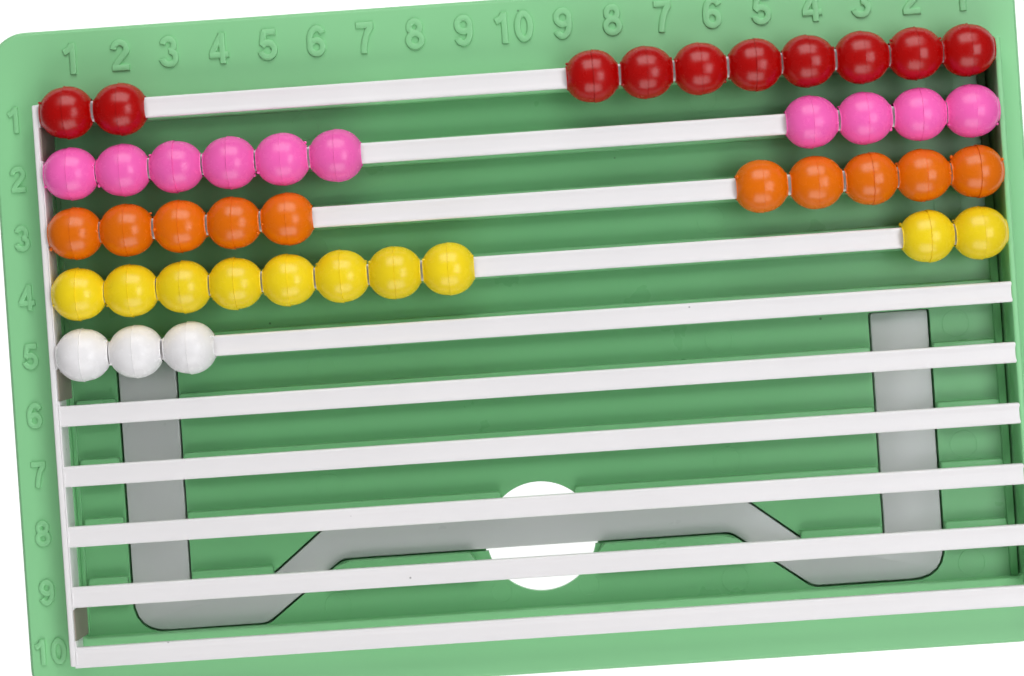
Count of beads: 43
